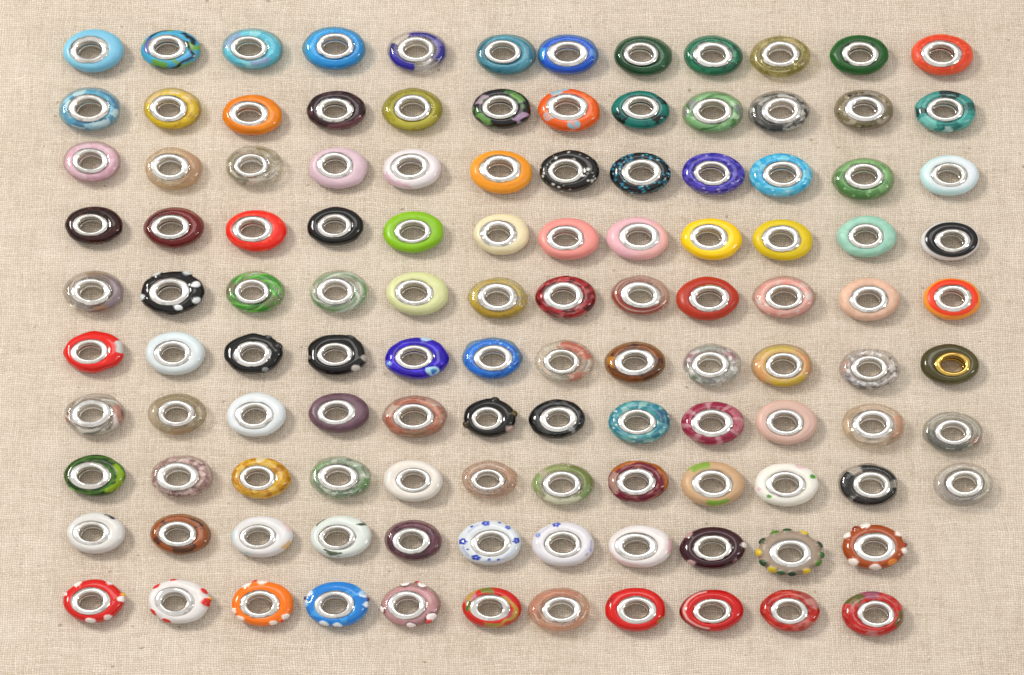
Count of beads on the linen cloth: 118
